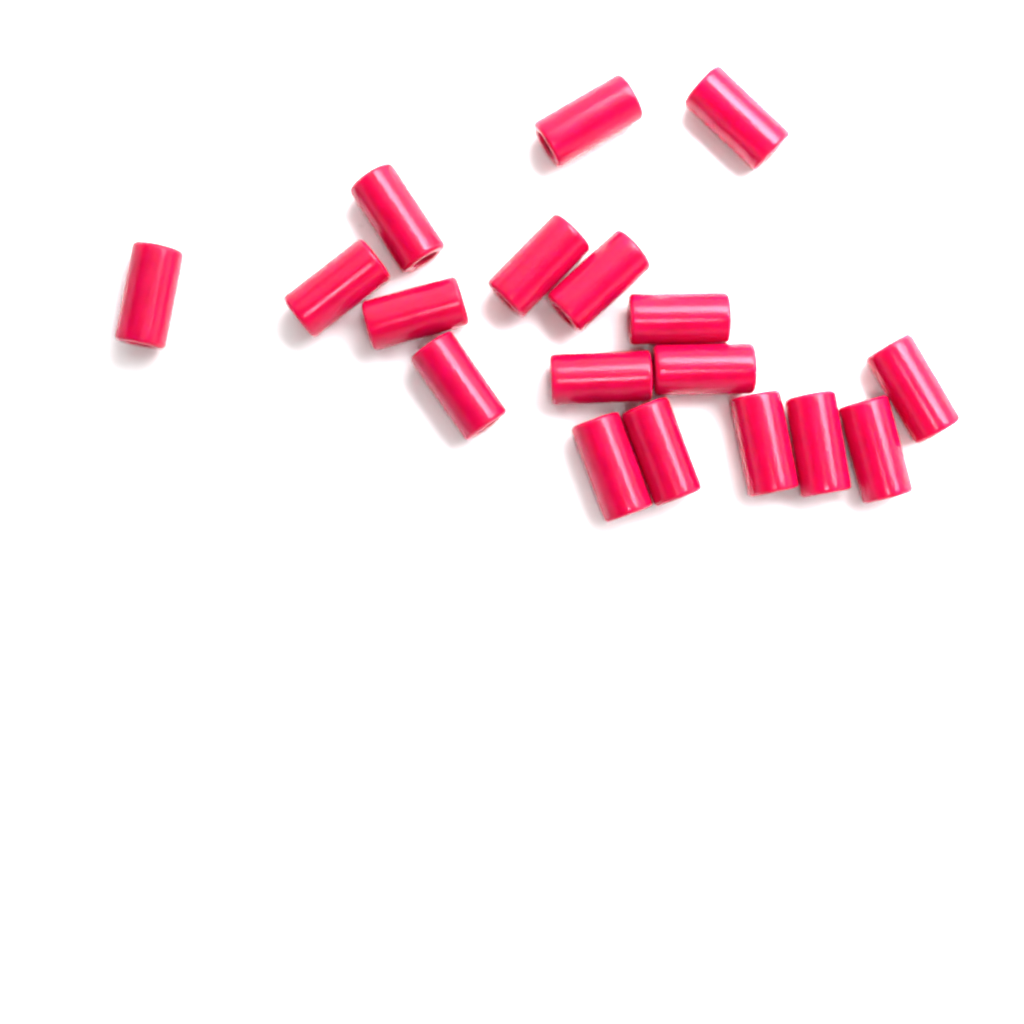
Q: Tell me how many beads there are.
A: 18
